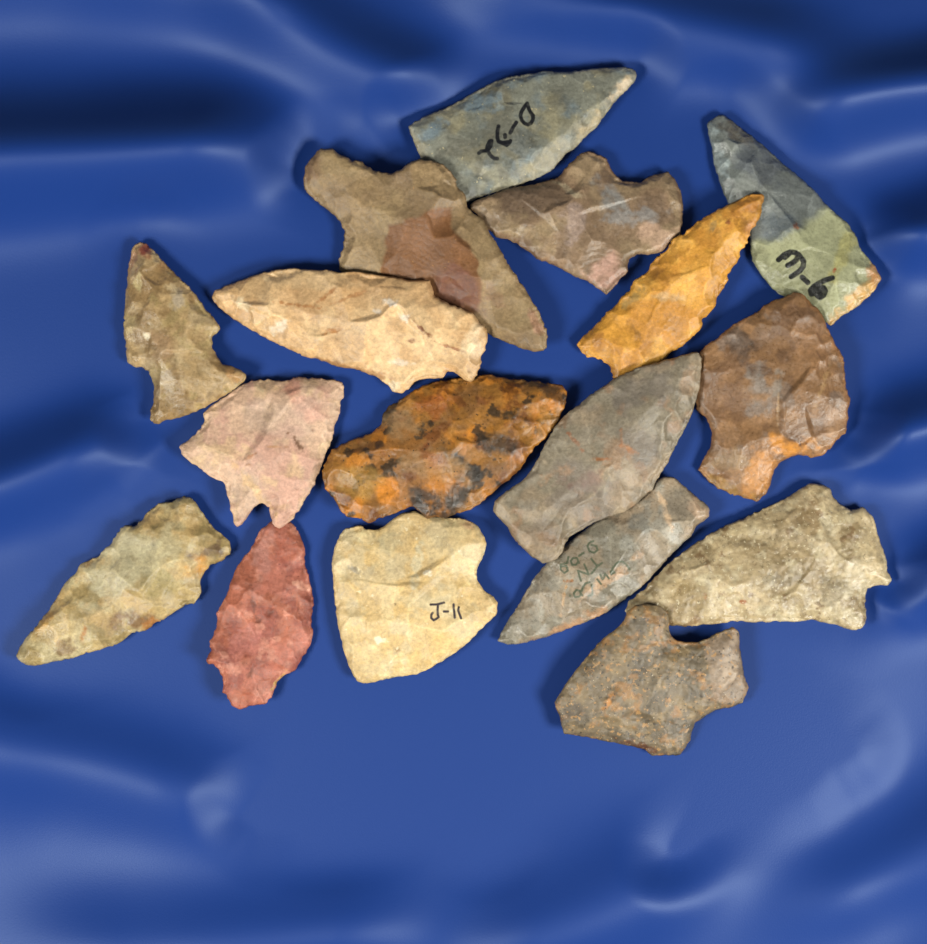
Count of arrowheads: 17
